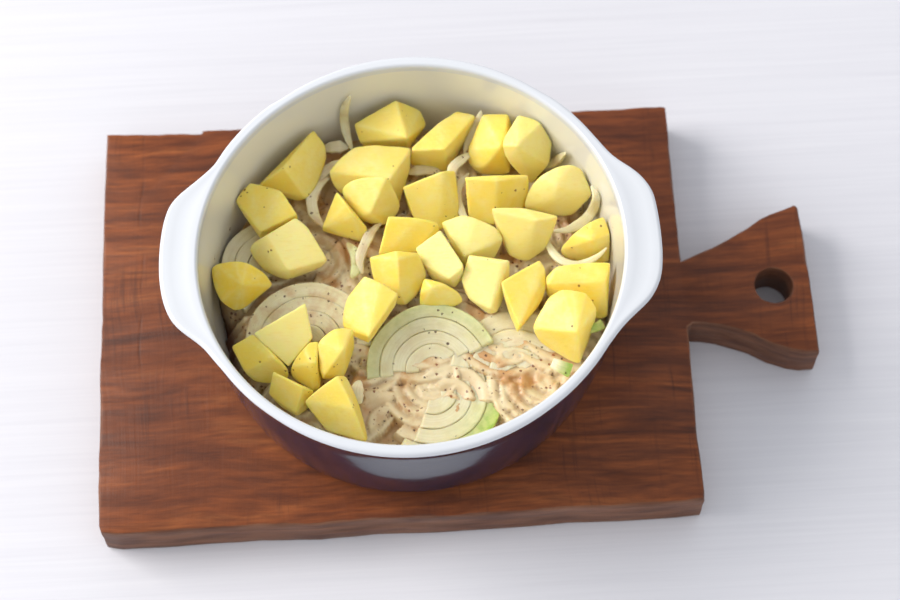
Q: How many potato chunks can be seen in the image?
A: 32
